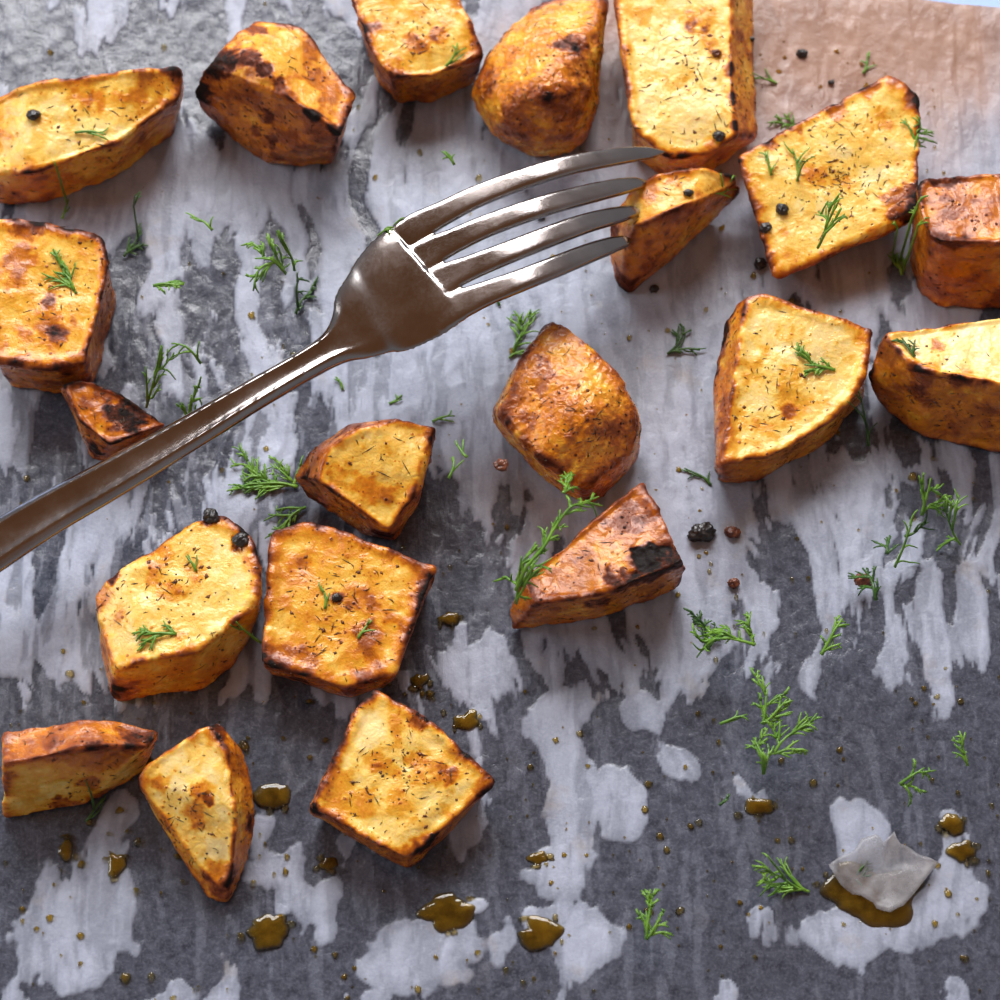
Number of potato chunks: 20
